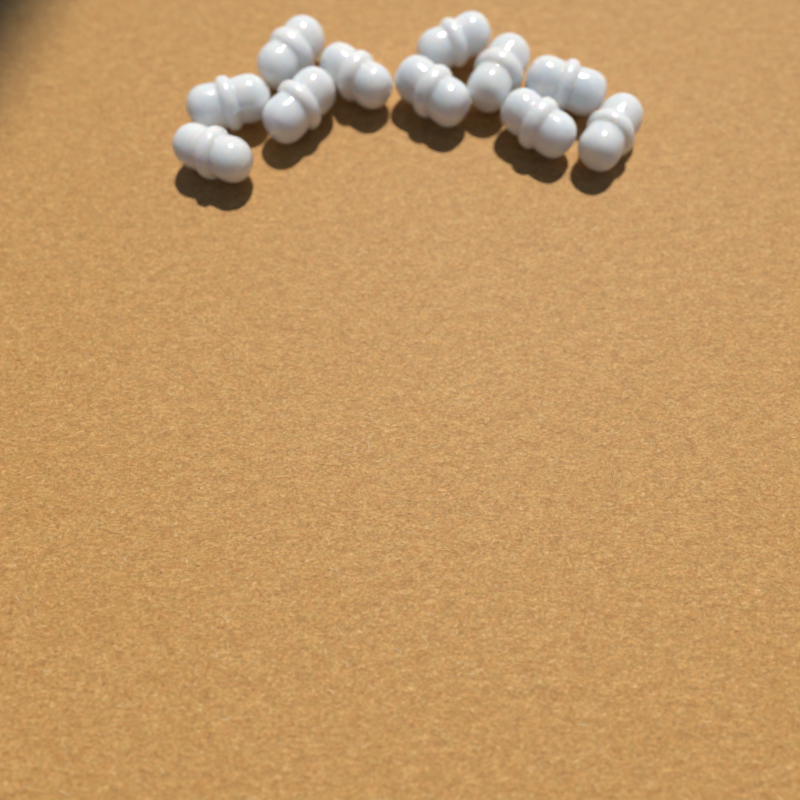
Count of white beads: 11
